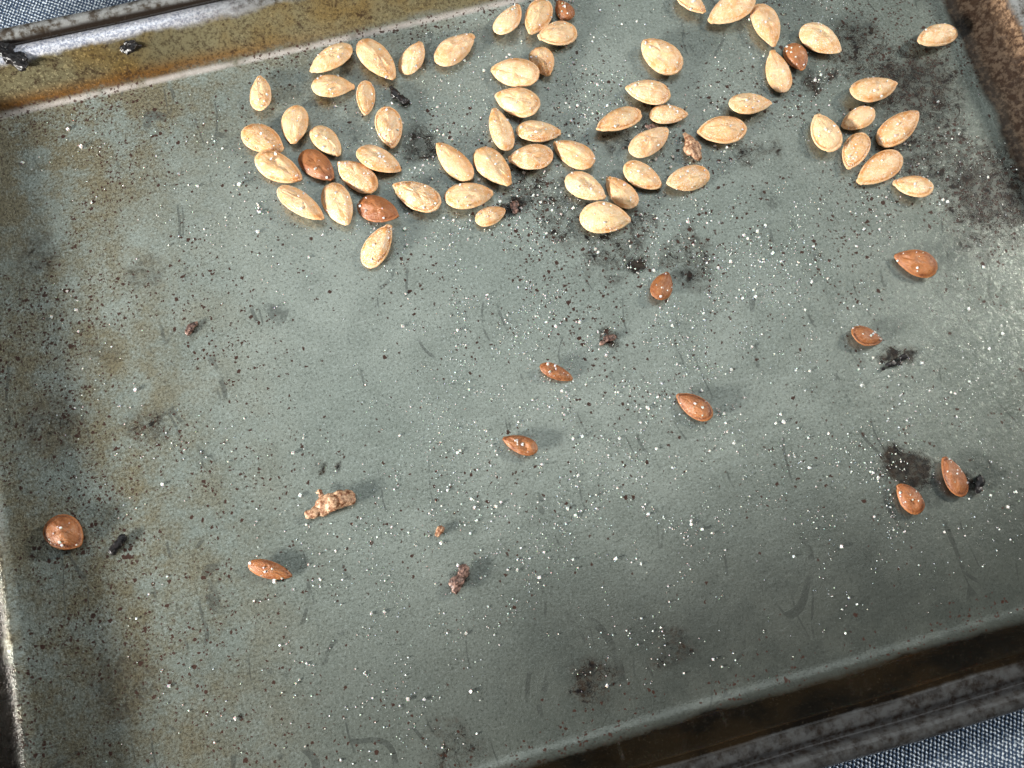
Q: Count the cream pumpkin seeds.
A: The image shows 57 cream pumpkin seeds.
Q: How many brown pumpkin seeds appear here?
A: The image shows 14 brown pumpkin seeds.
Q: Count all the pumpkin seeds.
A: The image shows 71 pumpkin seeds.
